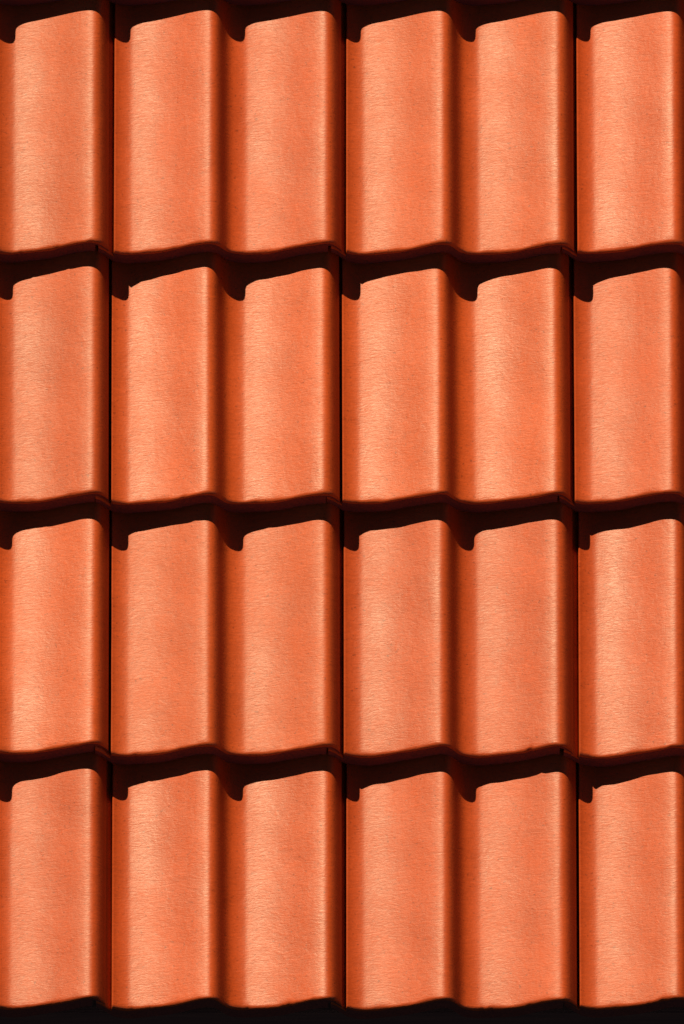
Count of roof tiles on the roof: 16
